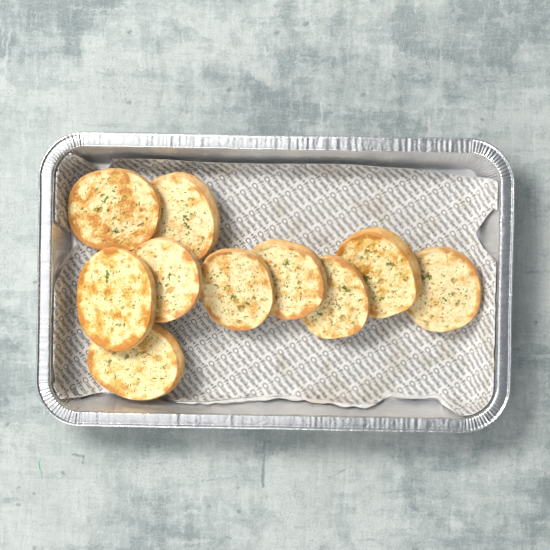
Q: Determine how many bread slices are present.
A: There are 10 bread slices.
